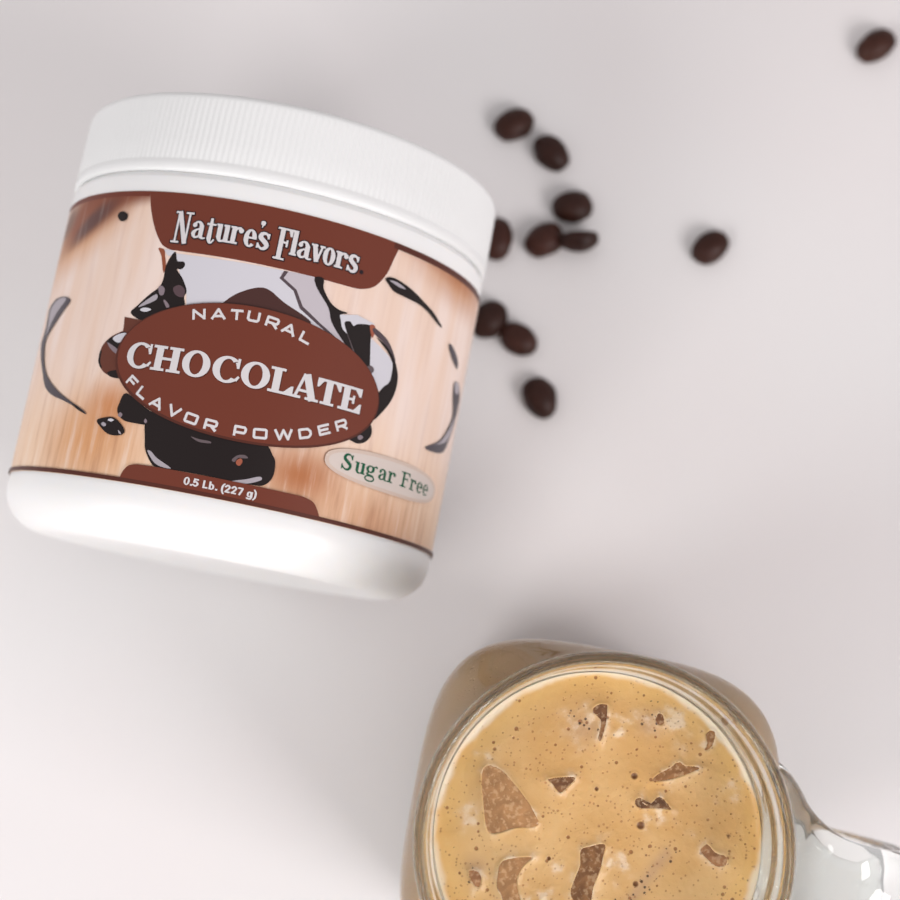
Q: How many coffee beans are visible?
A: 11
